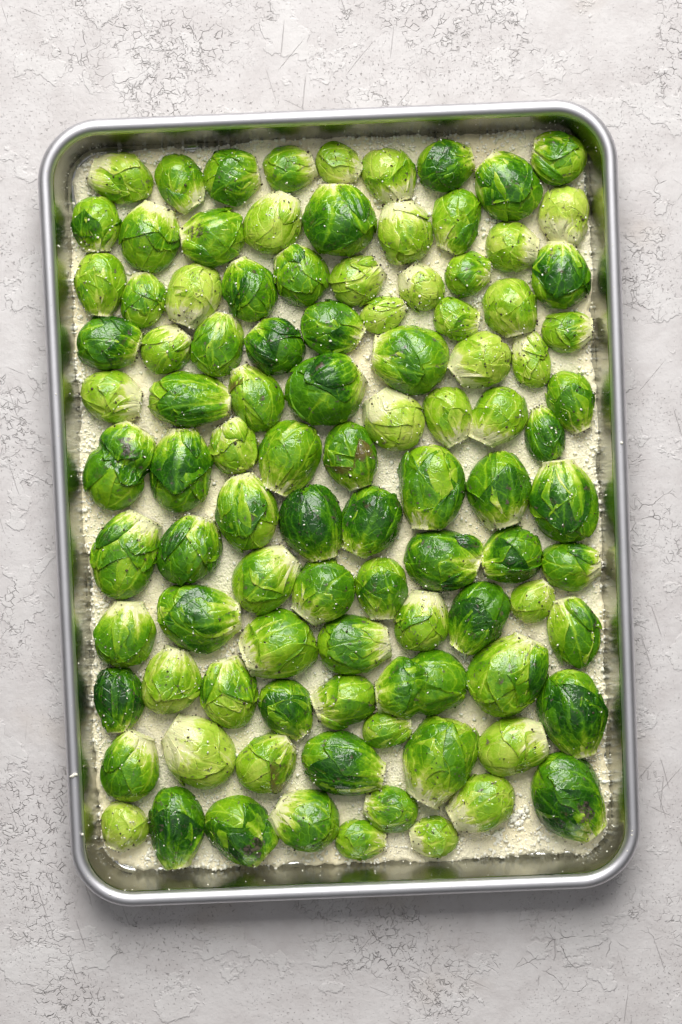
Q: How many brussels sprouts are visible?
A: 99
